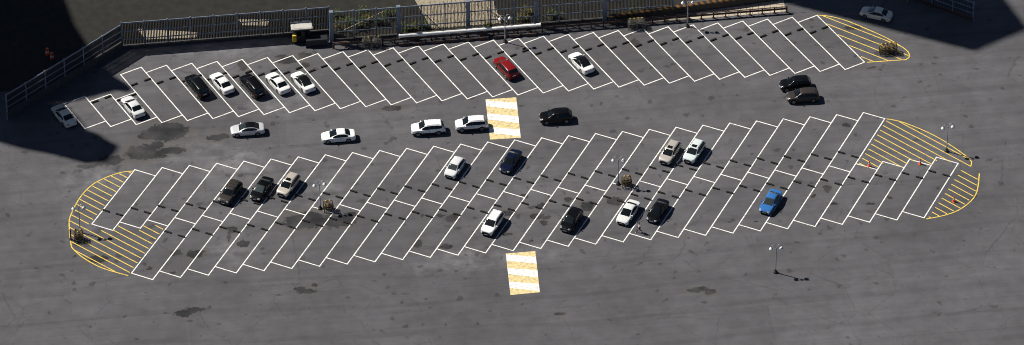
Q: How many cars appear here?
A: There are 29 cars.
